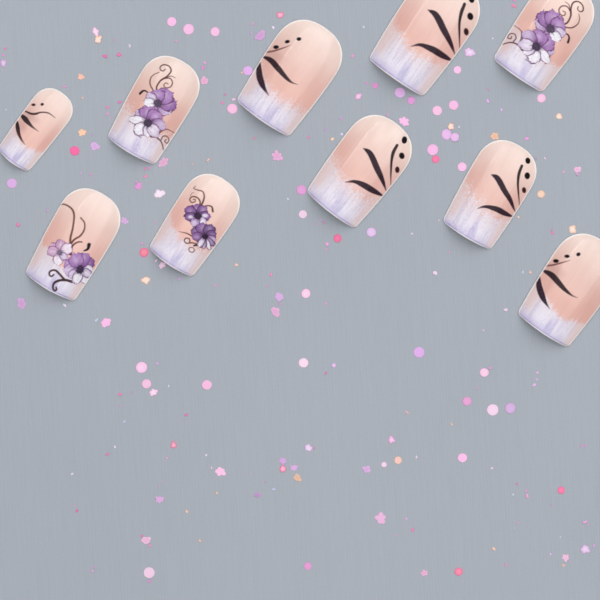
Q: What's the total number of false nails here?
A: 10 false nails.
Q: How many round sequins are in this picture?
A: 41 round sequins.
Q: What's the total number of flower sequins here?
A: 46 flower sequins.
